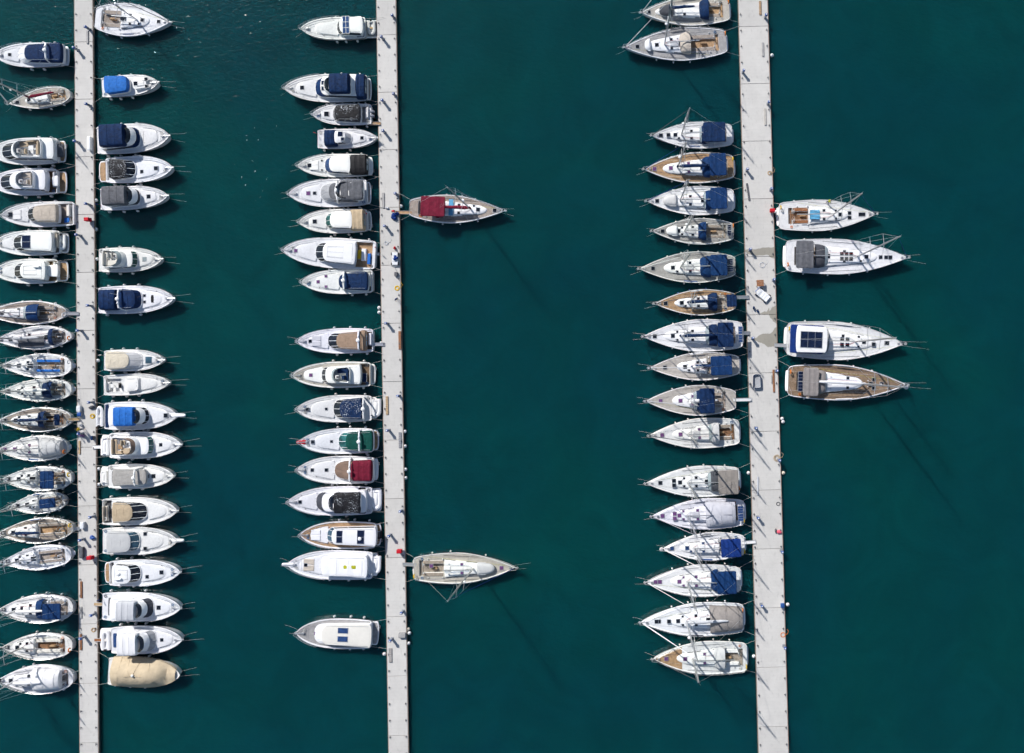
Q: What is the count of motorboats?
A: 41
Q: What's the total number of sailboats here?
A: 39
